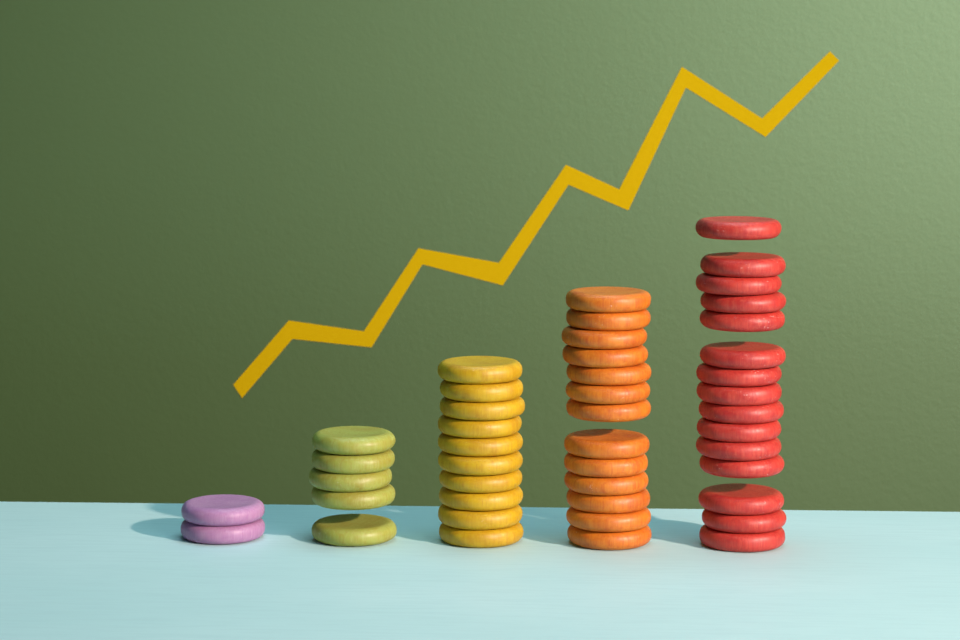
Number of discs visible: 45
